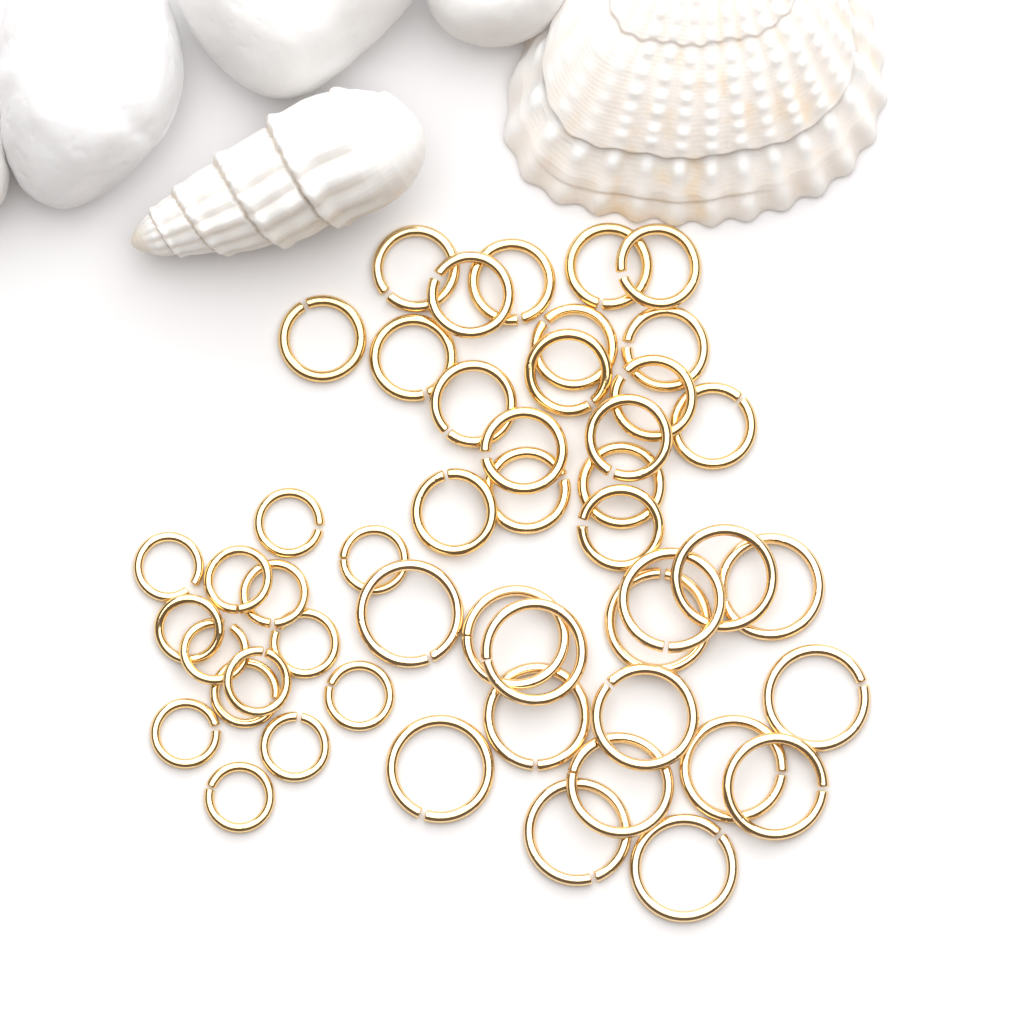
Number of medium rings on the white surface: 19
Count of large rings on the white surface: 16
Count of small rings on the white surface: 14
